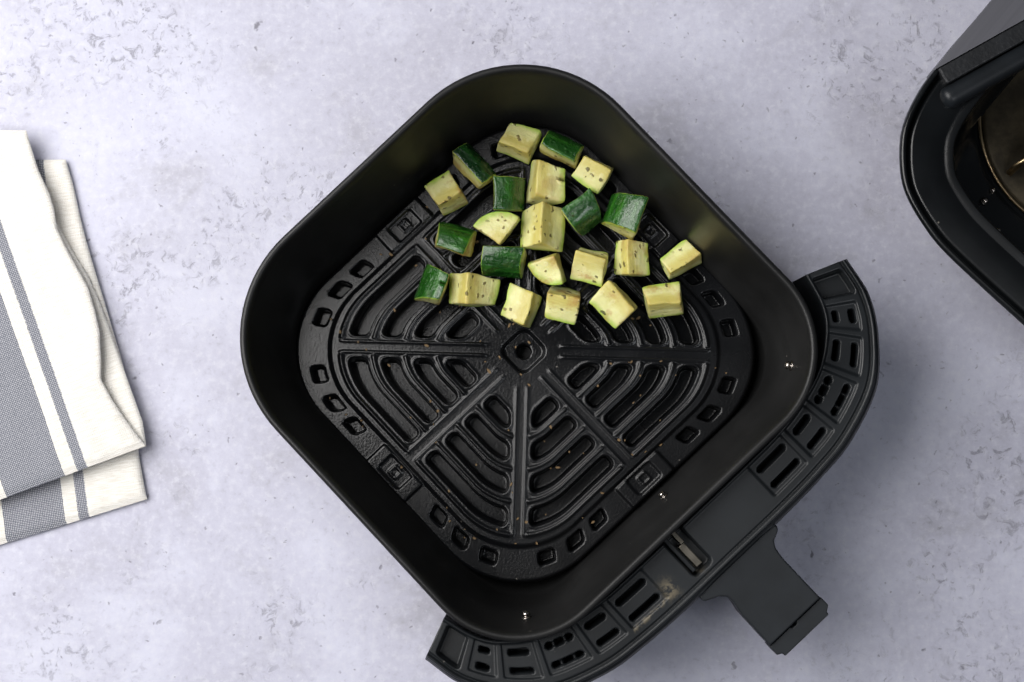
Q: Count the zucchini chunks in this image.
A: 23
